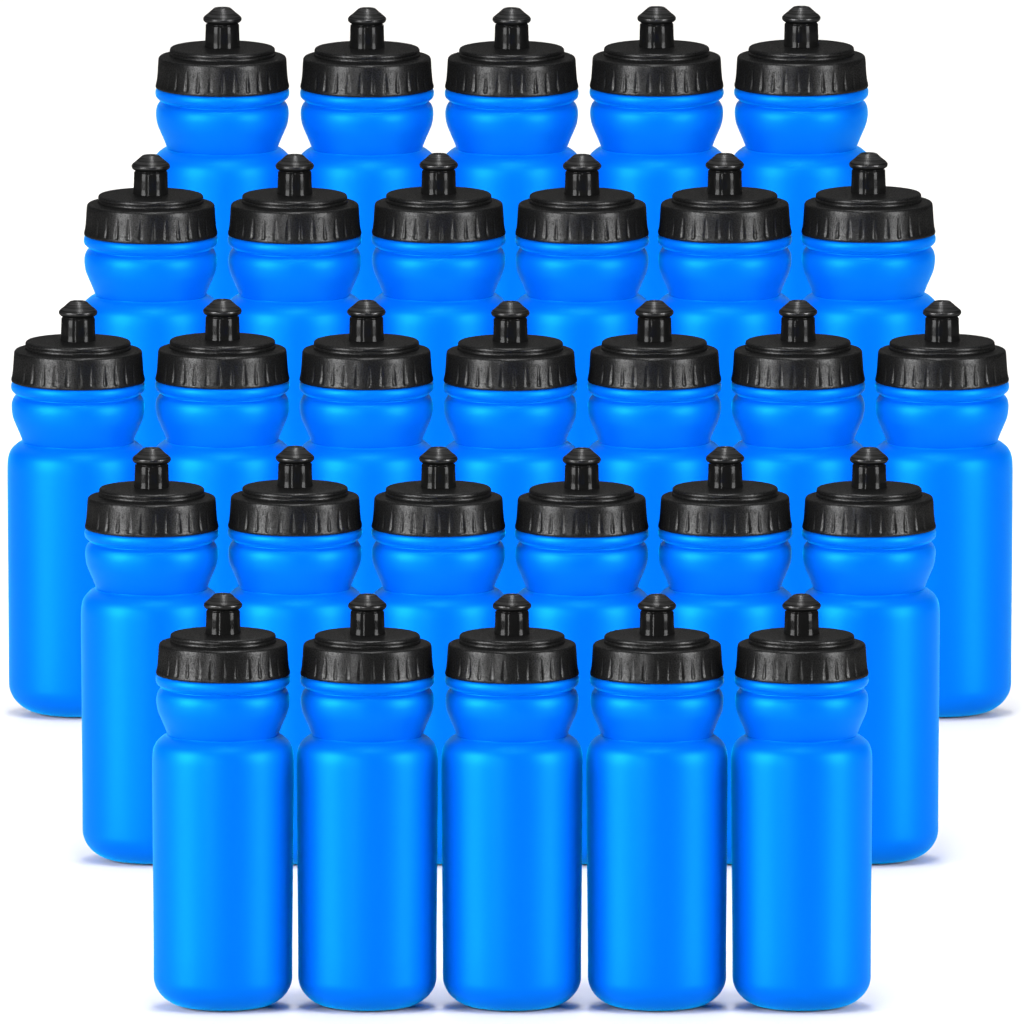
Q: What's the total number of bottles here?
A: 29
